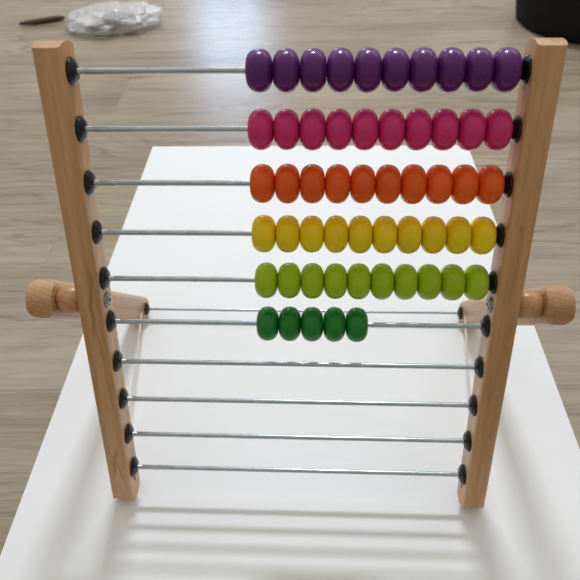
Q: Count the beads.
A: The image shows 55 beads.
